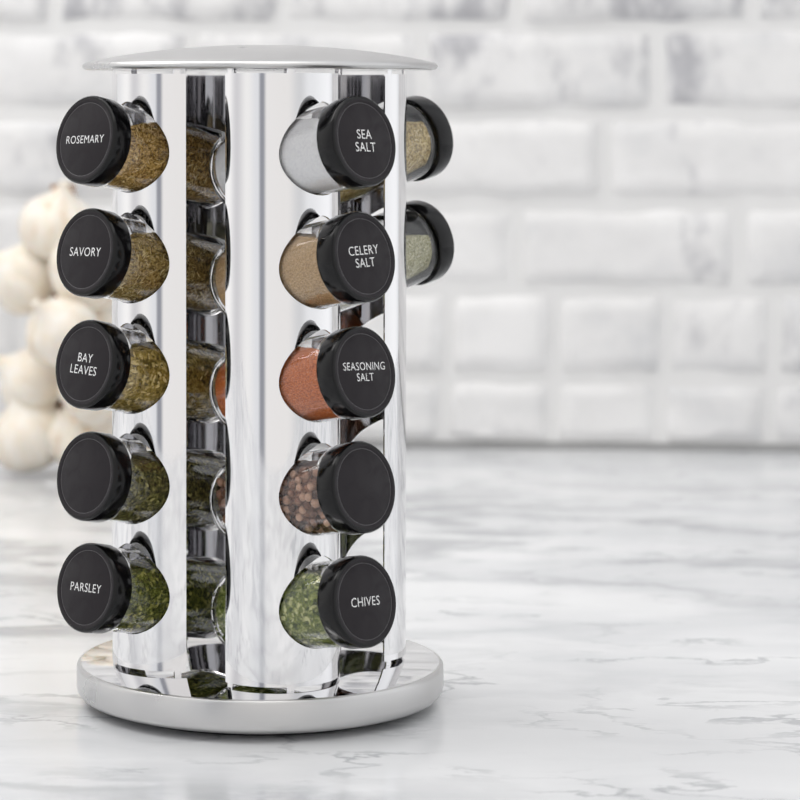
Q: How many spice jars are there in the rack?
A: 12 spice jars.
